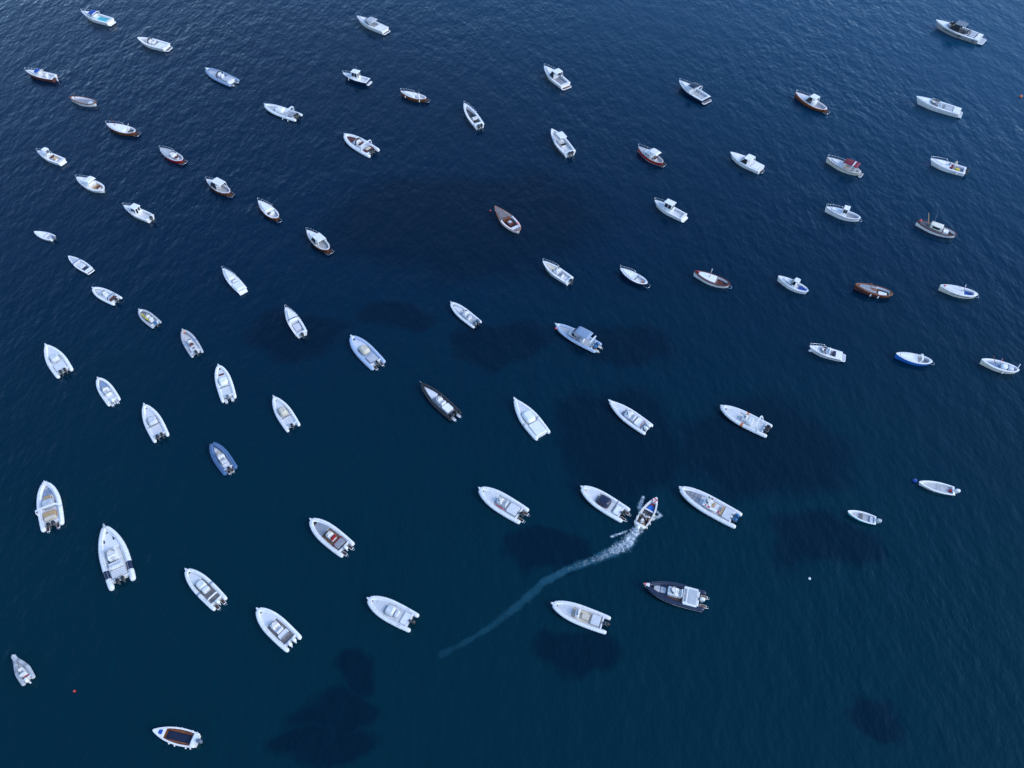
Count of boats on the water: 78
